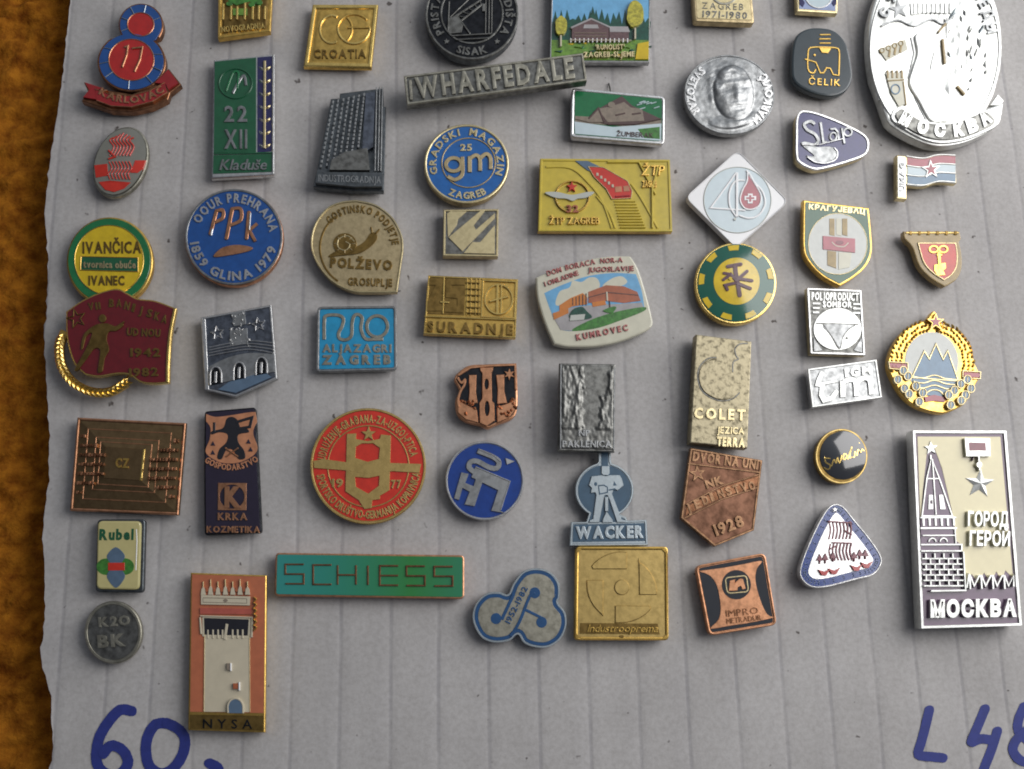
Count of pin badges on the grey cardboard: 54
